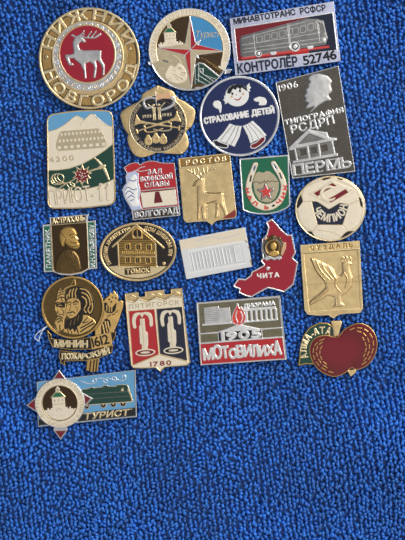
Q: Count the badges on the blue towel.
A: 21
